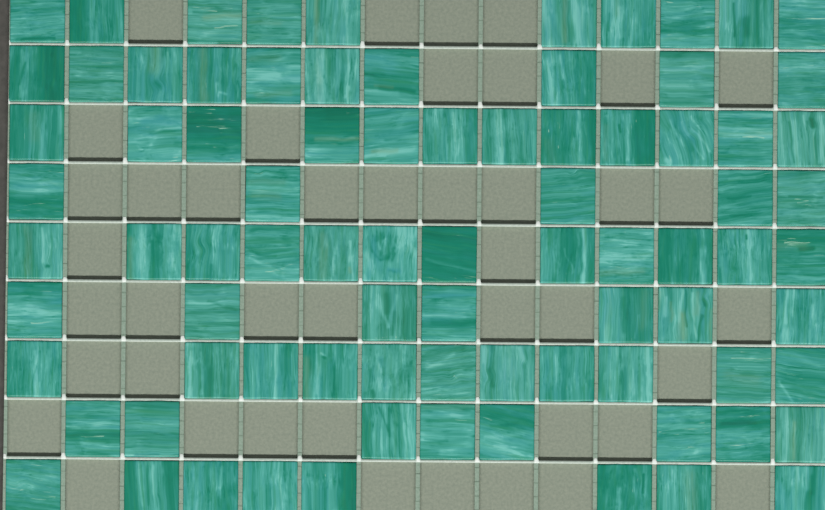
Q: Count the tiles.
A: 83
